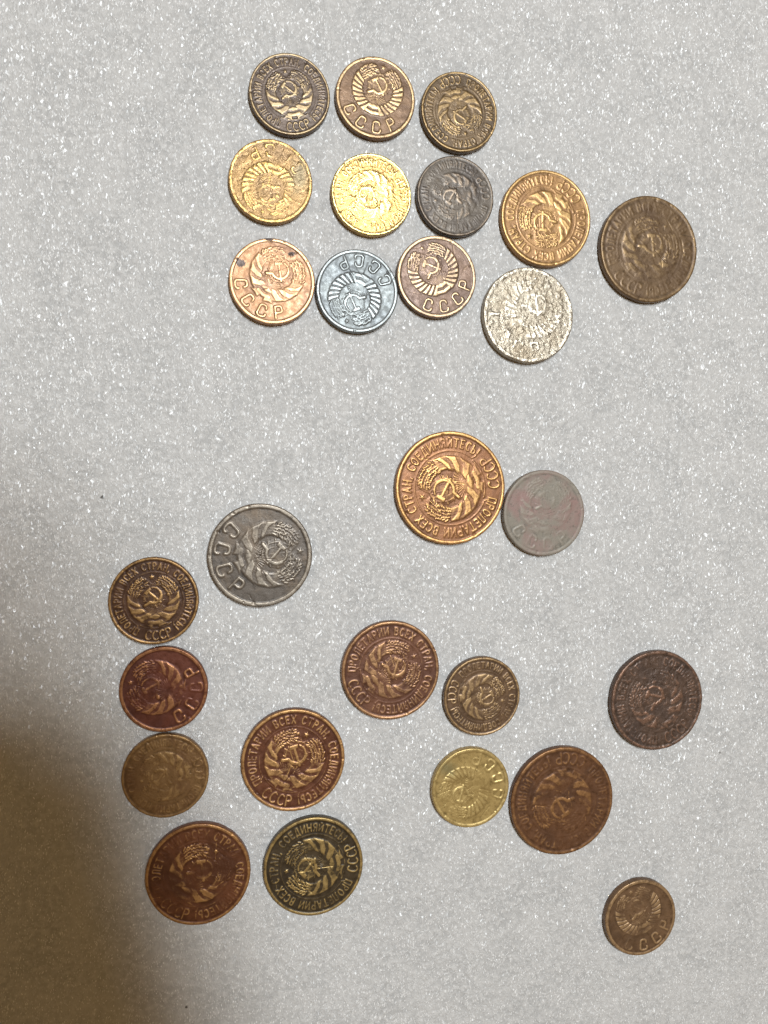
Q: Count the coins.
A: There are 27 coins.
